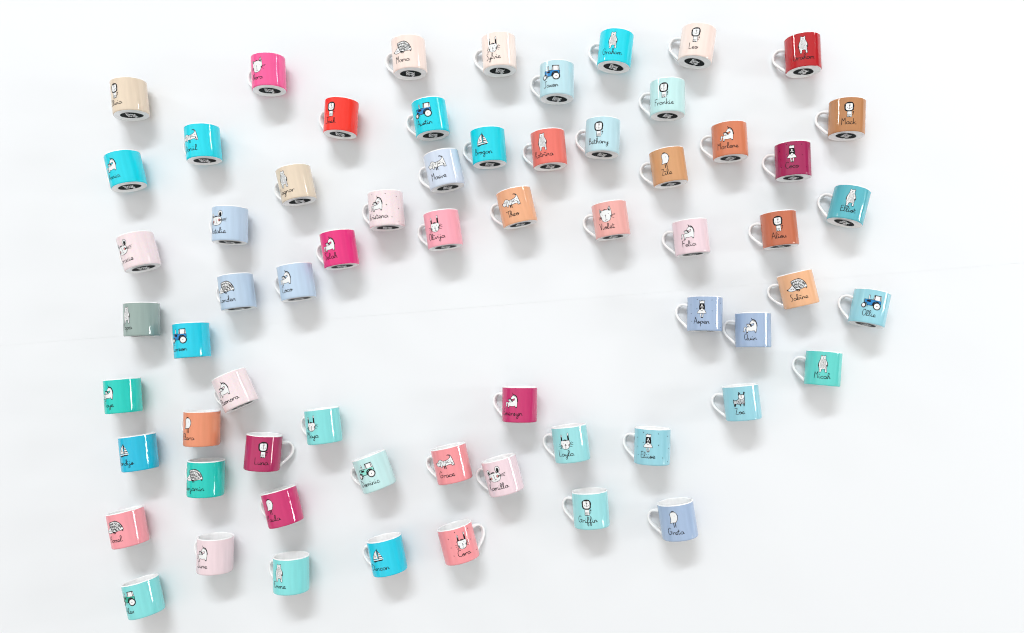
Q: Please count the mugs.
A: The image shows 64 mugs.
